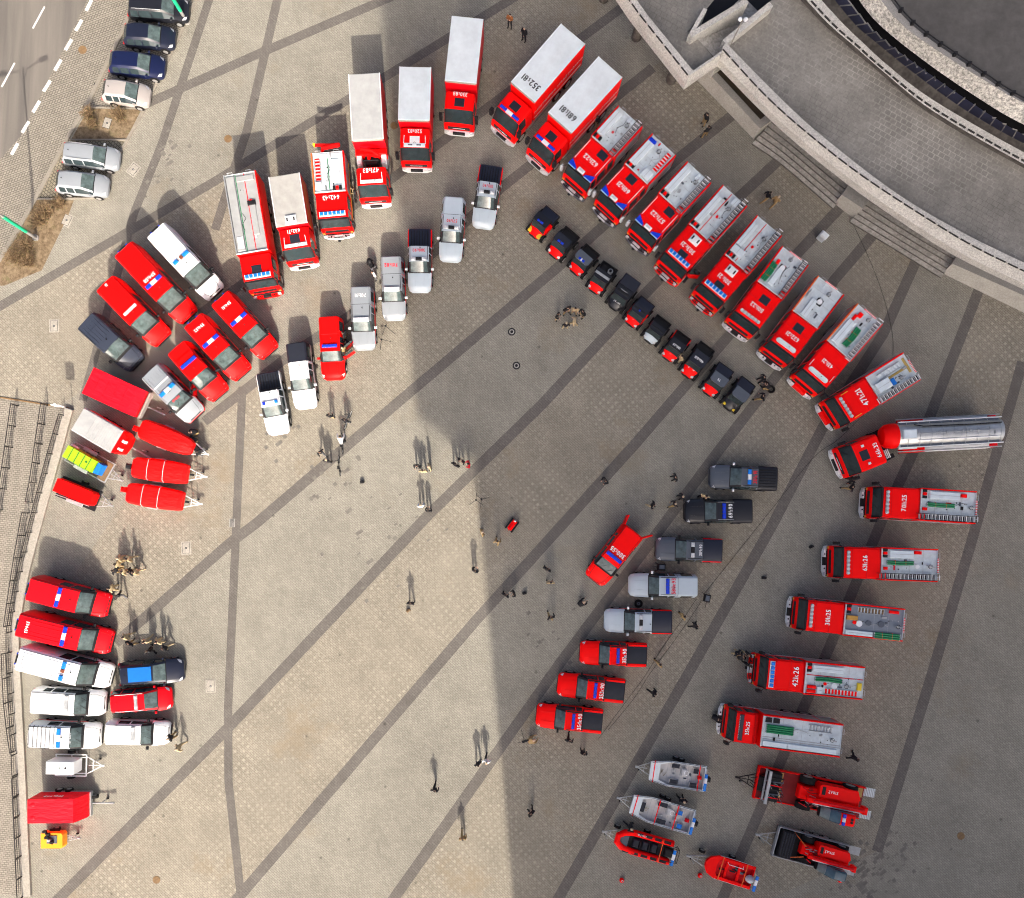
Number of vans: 15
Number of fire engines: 16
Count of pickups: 16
